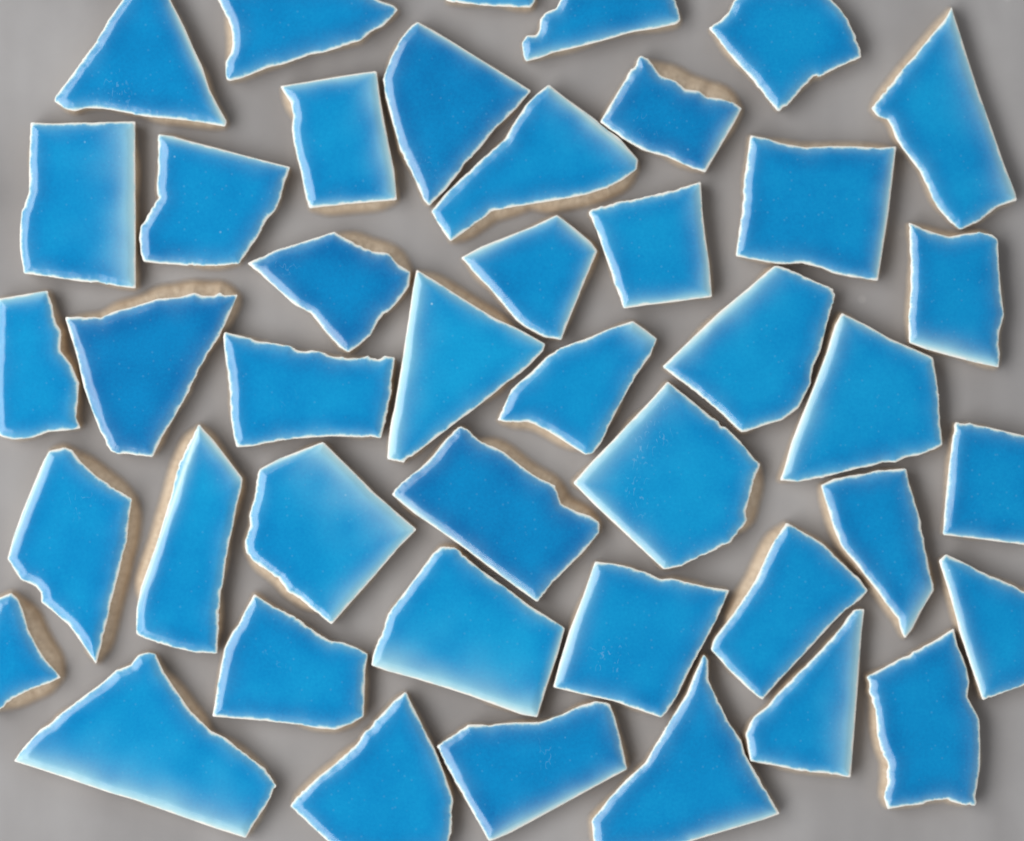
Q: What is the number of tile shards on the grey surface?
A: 43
